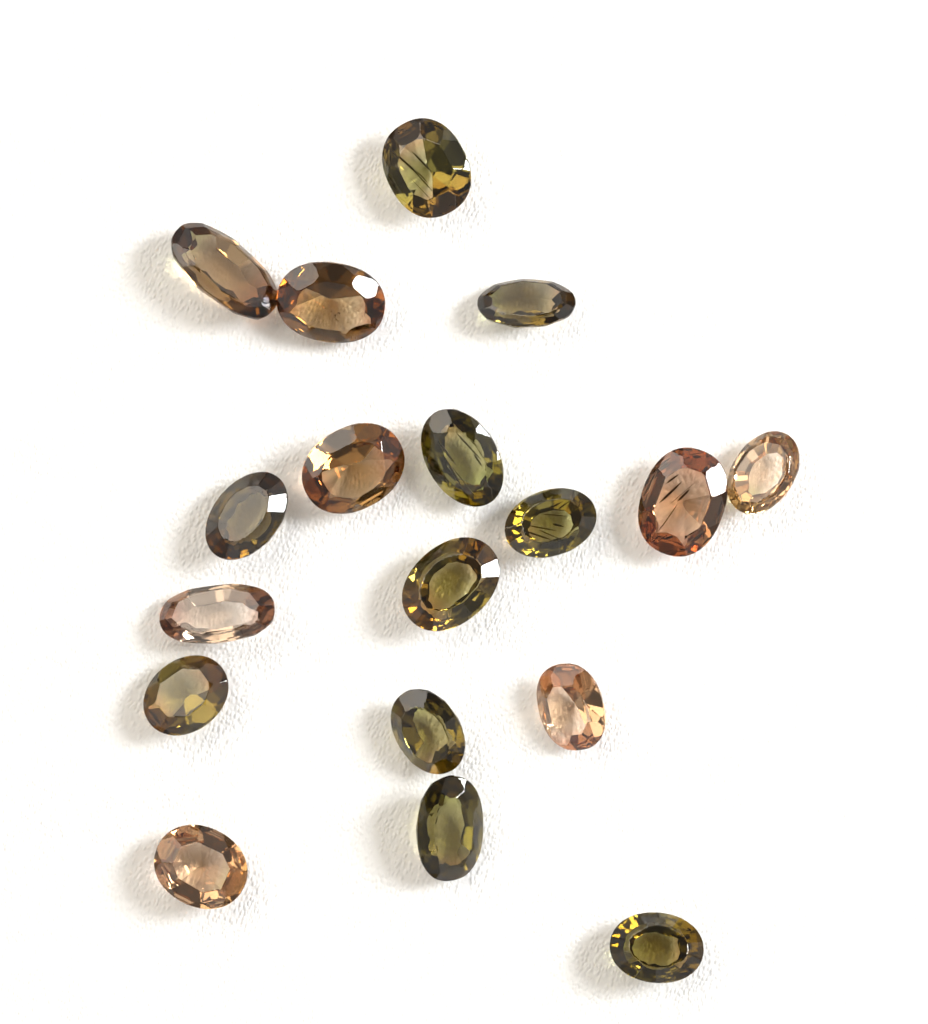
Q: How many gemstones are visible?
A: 18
